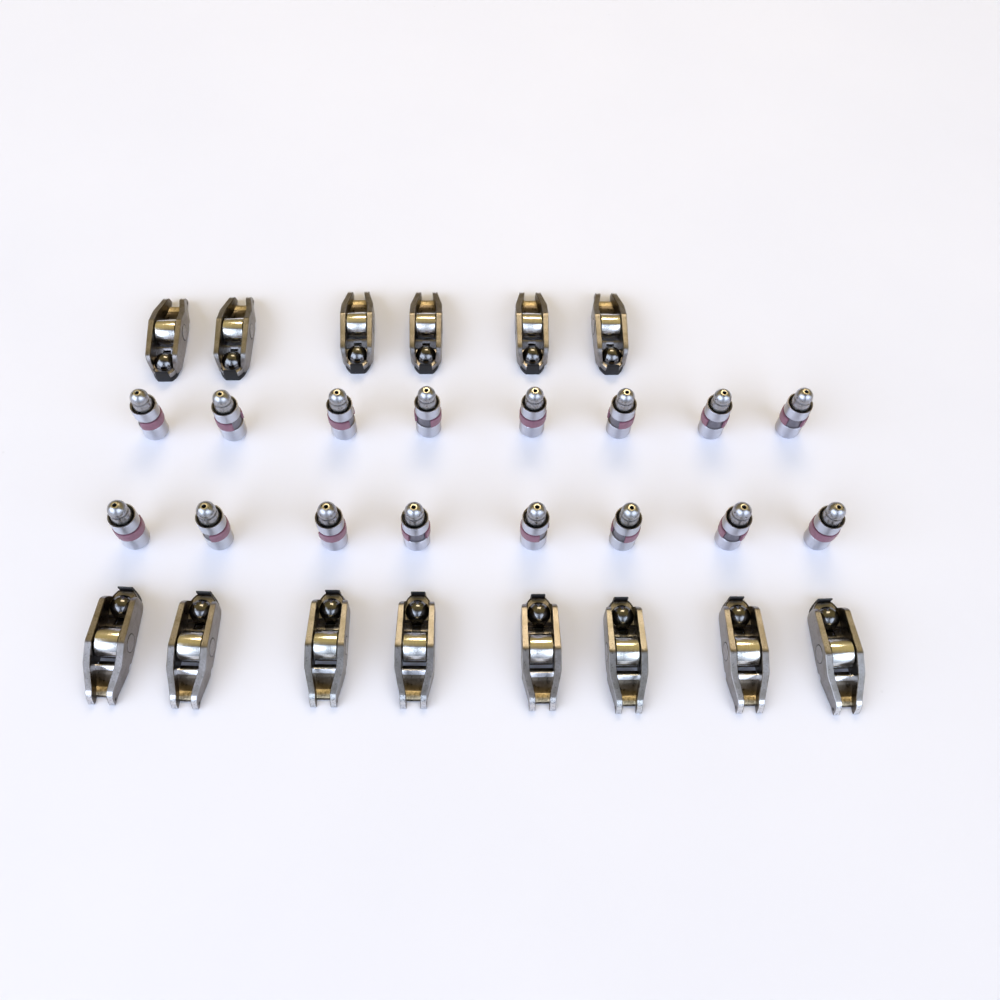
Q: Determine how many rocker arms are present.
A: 14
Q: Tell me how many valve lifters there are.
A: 16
